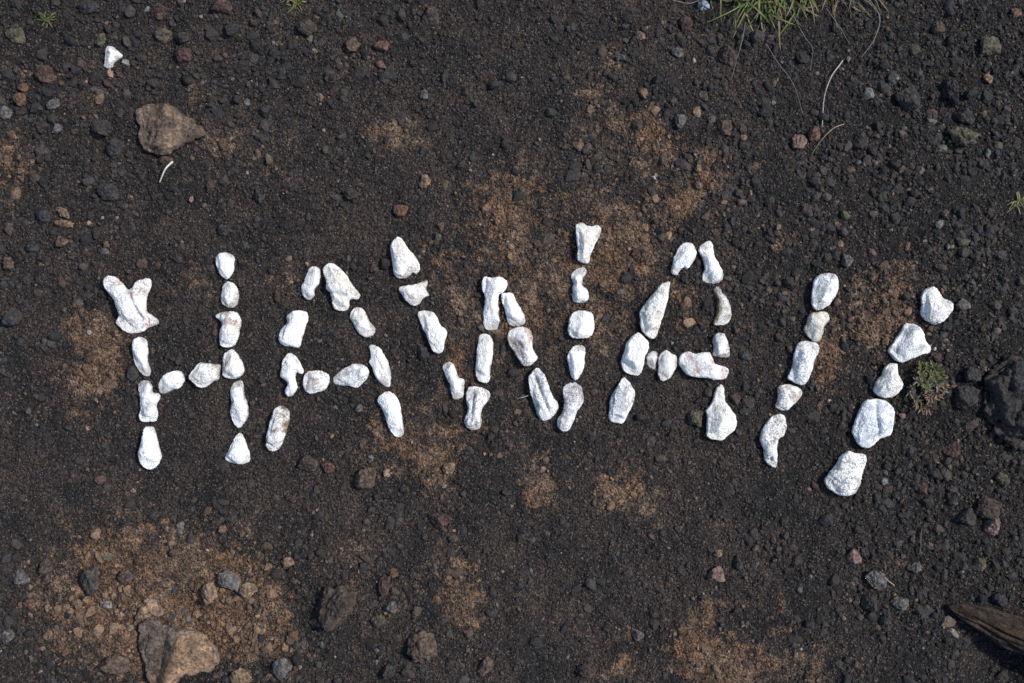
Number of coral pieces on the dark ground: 59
